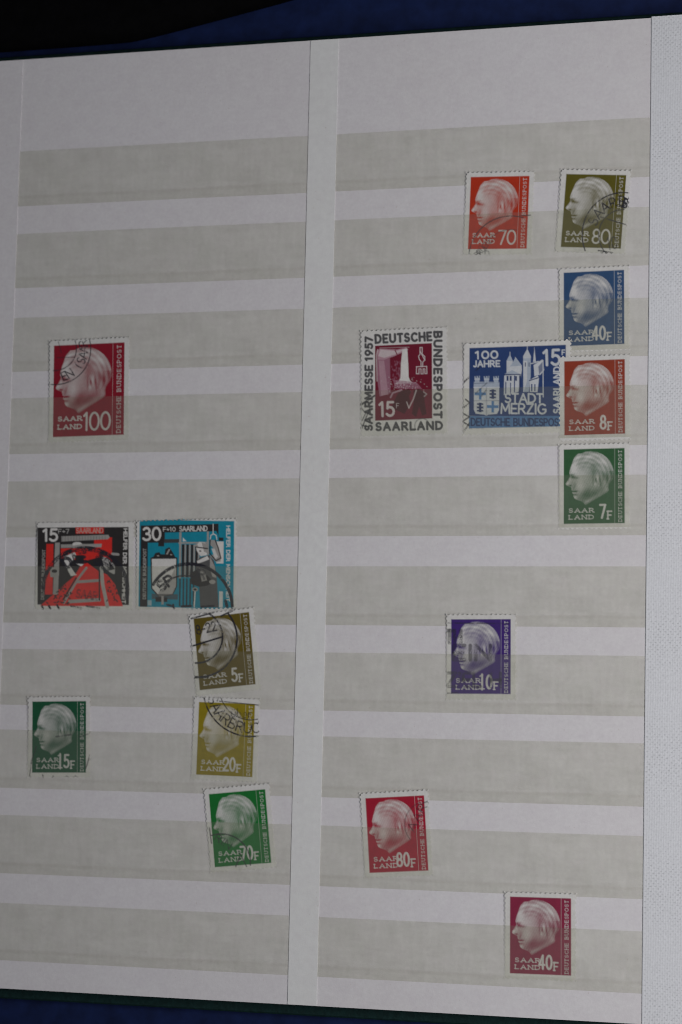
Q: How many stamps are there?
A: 17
